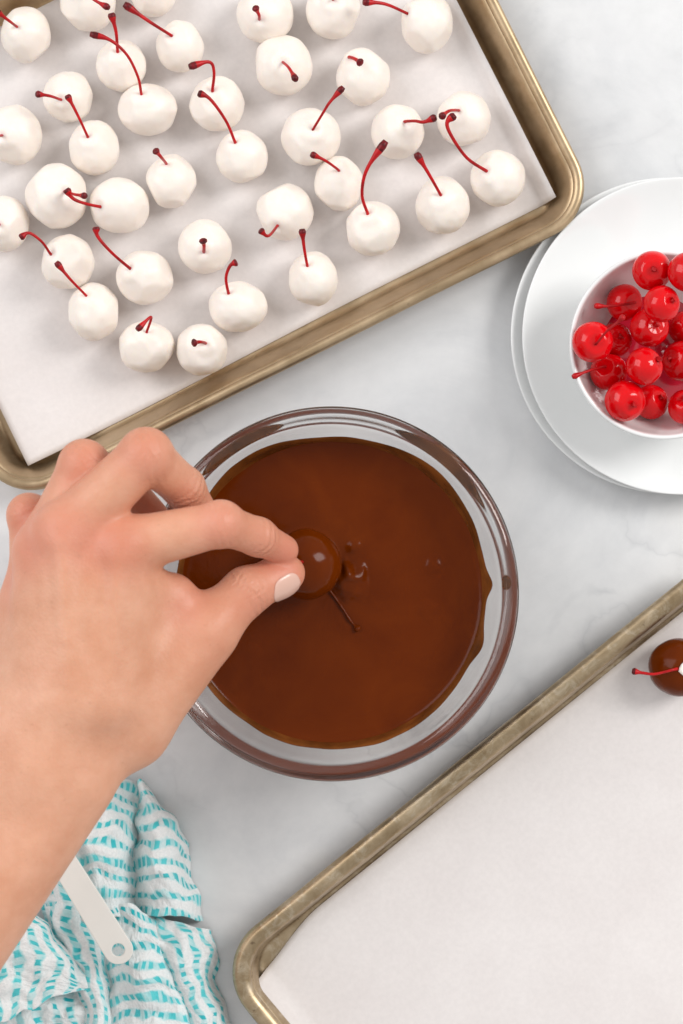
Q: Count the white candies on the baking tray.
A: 36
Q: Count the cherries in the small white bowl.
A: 14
